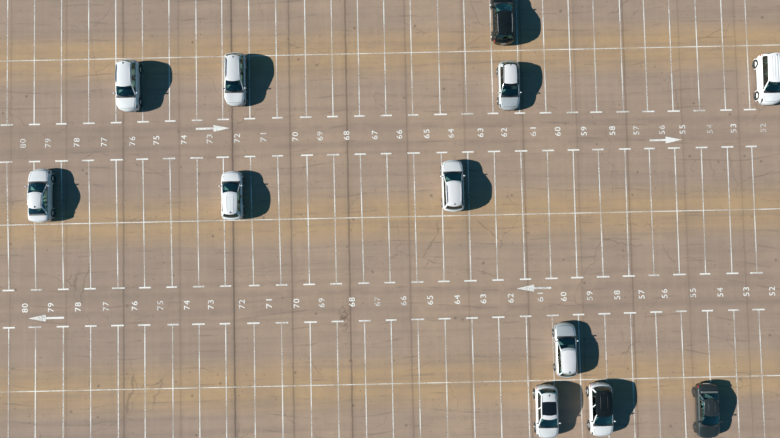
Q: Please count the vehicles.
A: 12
